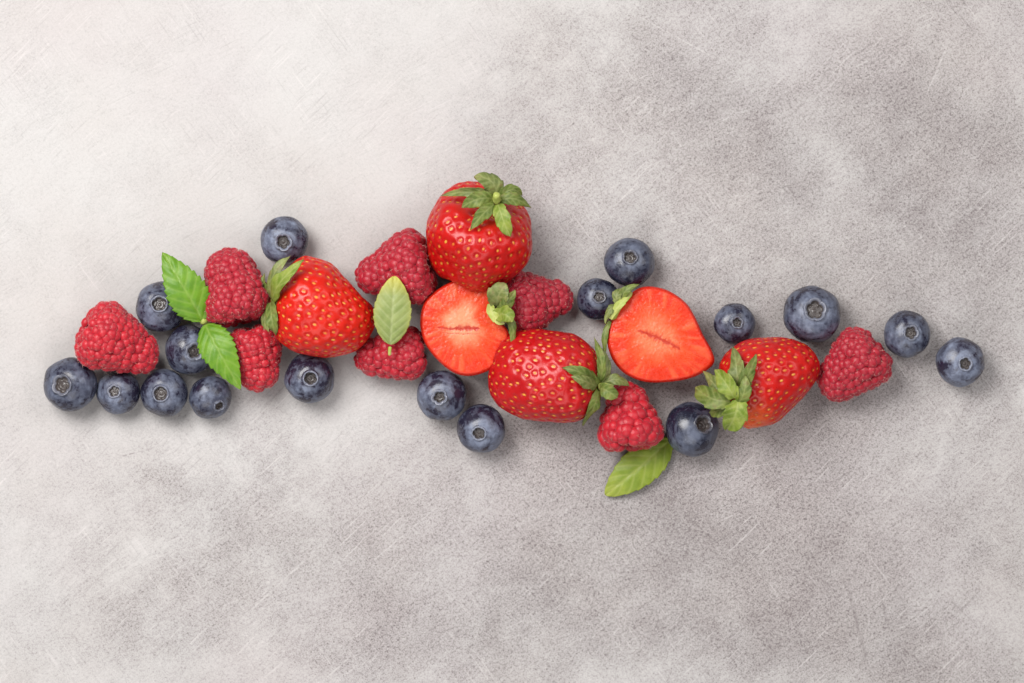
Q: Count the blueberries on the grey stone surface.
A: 17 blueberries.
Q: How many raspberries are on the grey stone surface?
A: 8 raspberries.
